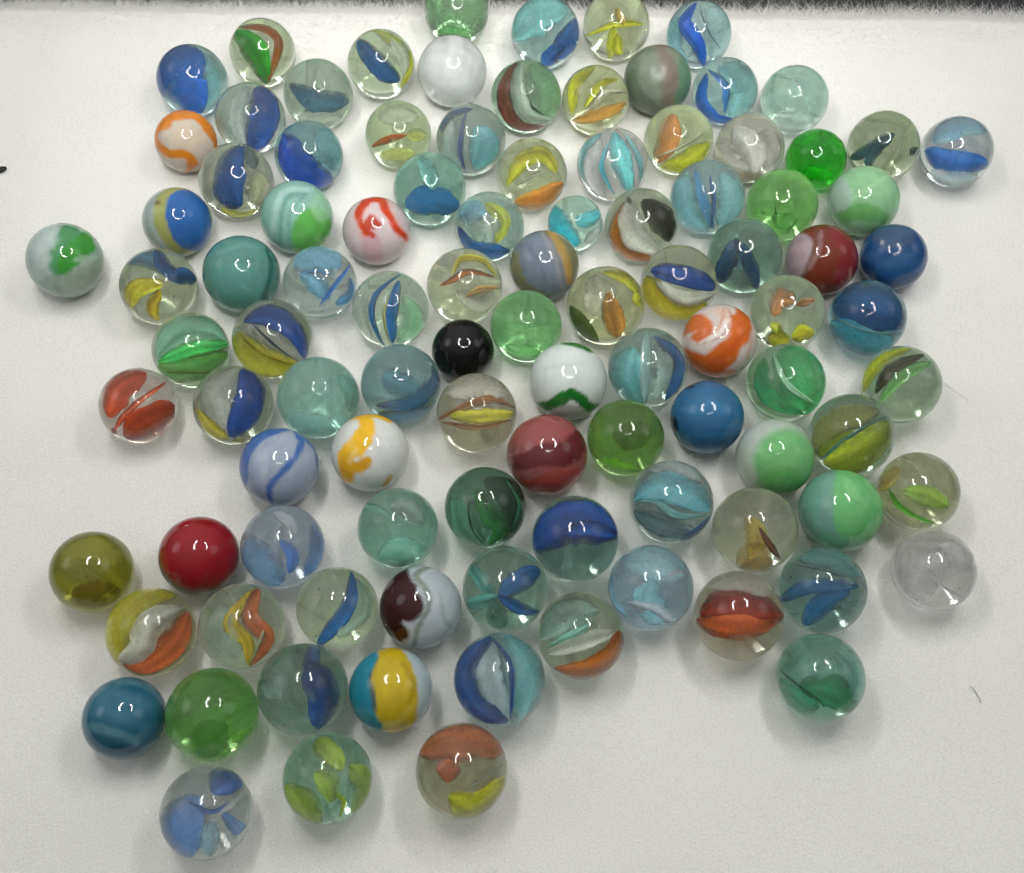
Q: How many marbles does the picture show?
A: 101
